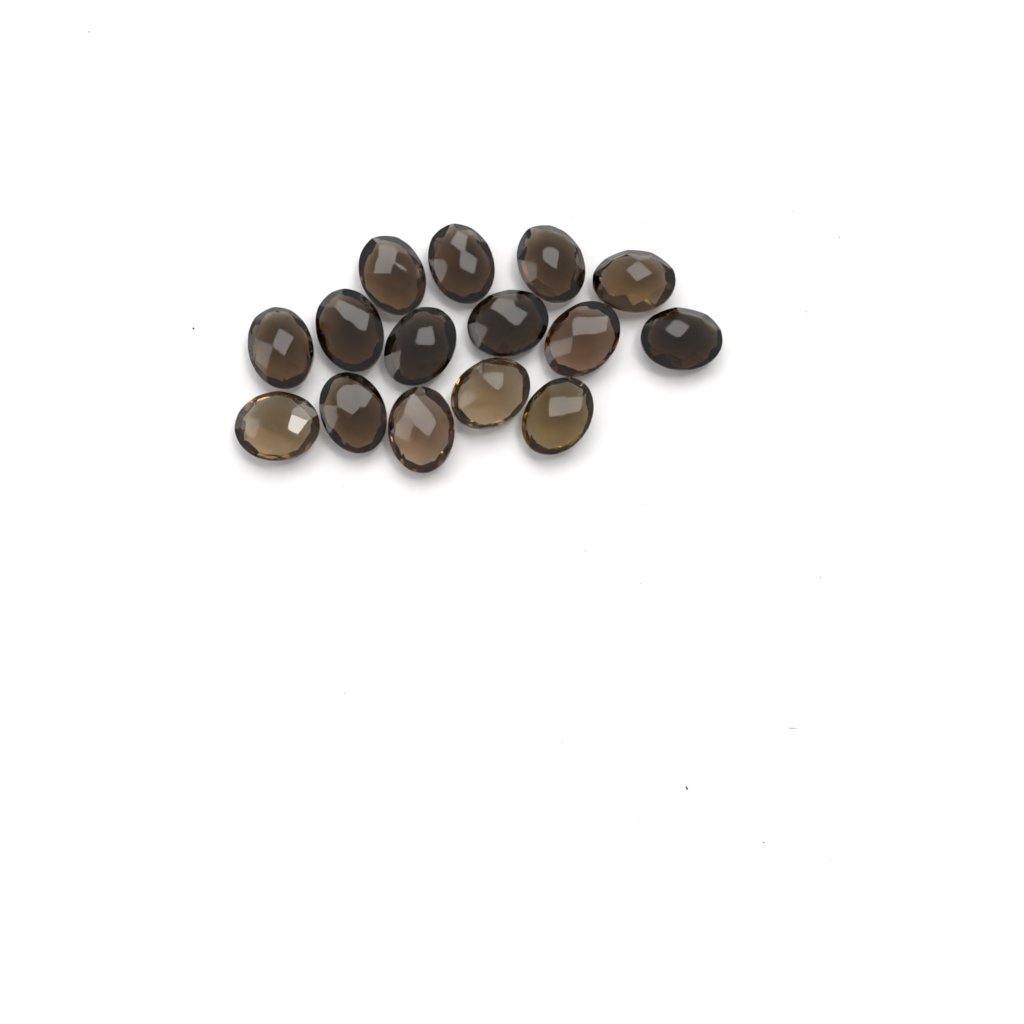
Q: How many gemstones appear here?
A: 15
